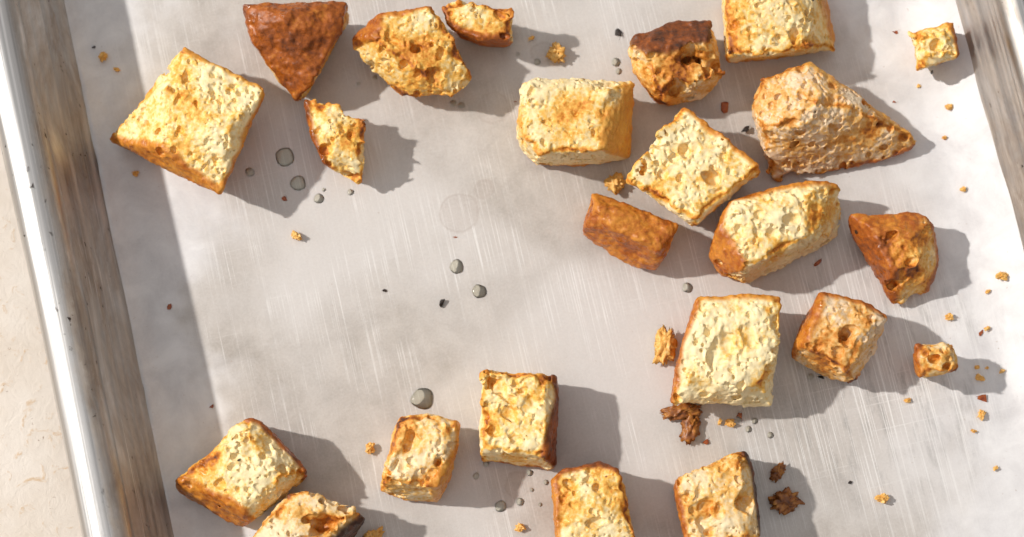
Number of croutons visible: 23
